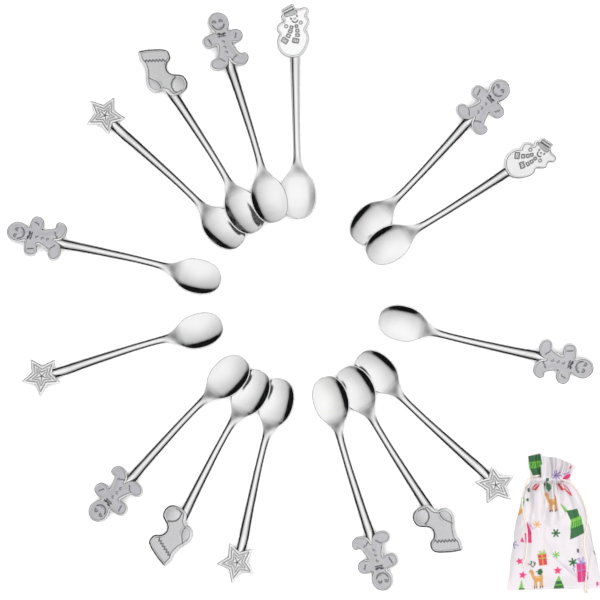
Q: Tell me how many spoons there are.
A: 15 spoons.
